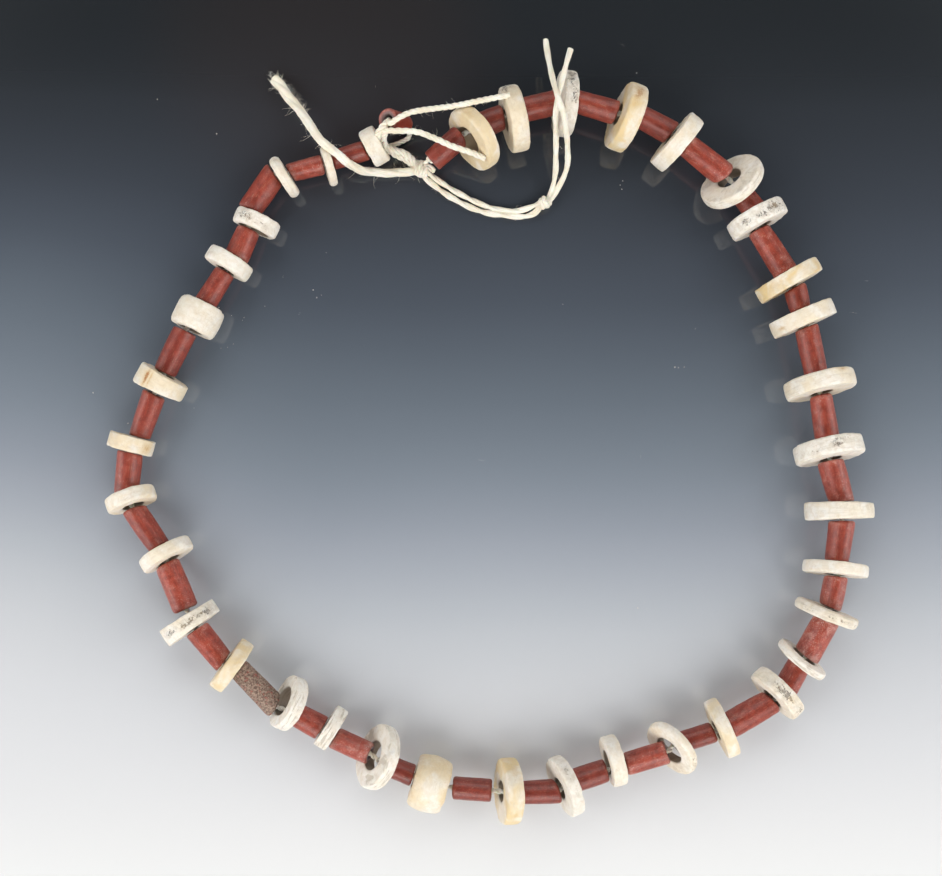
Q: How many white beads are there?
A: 37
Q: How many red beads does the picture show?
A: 38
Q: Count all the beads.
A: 75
